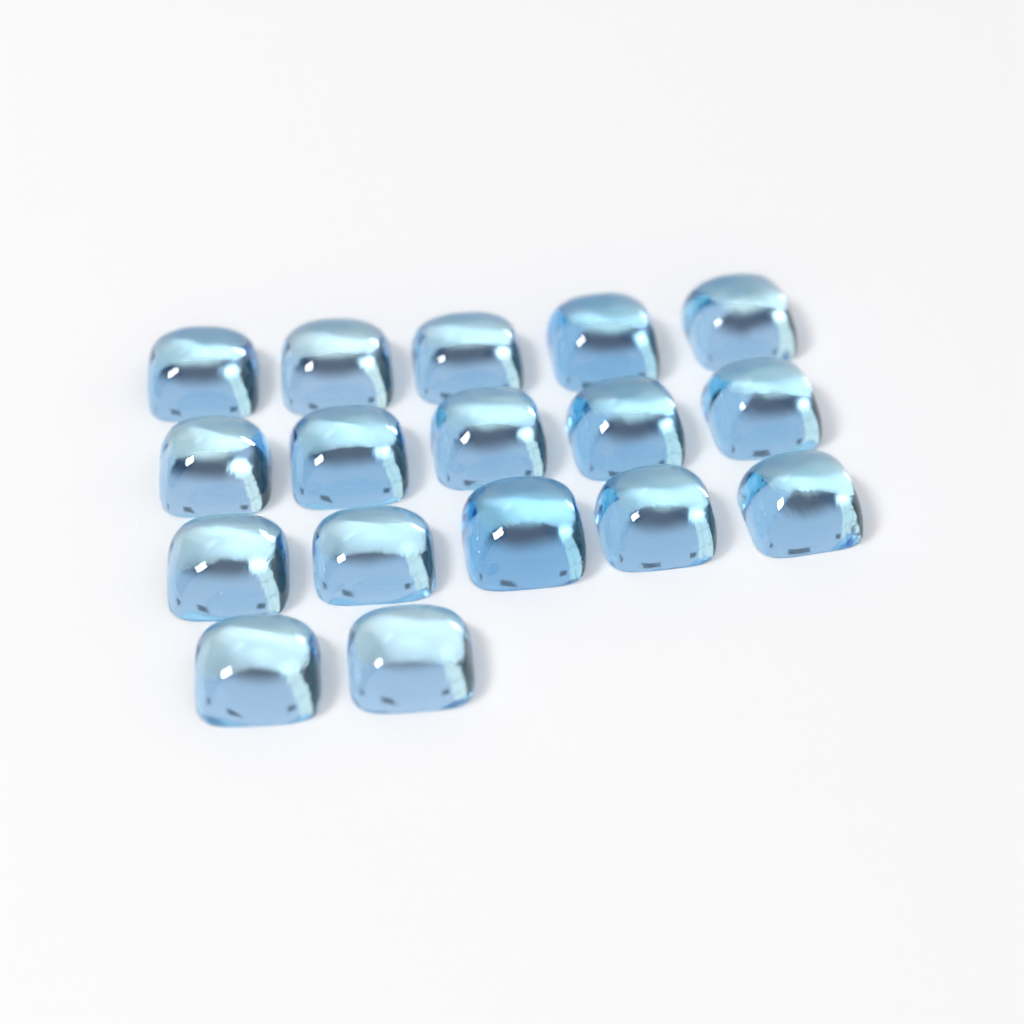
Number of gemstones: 17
